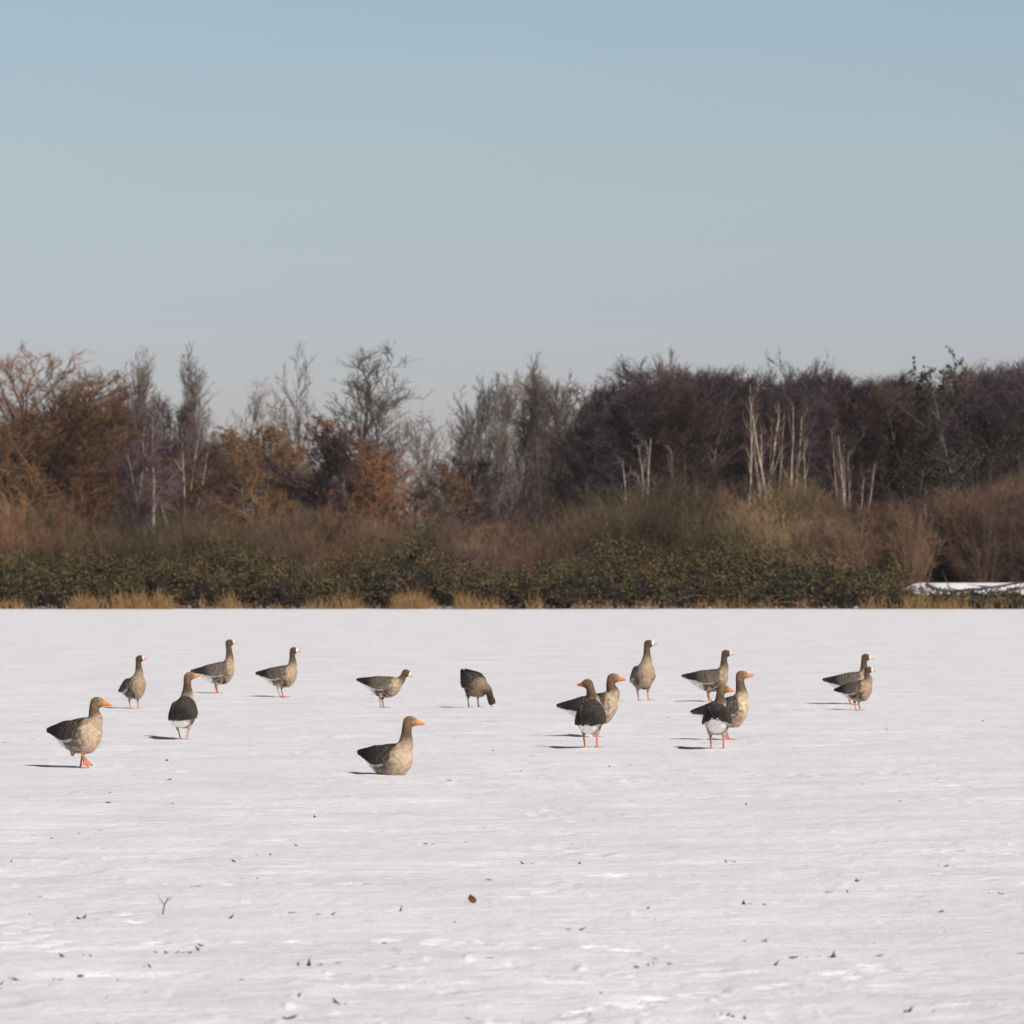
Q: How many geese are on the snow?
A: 16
